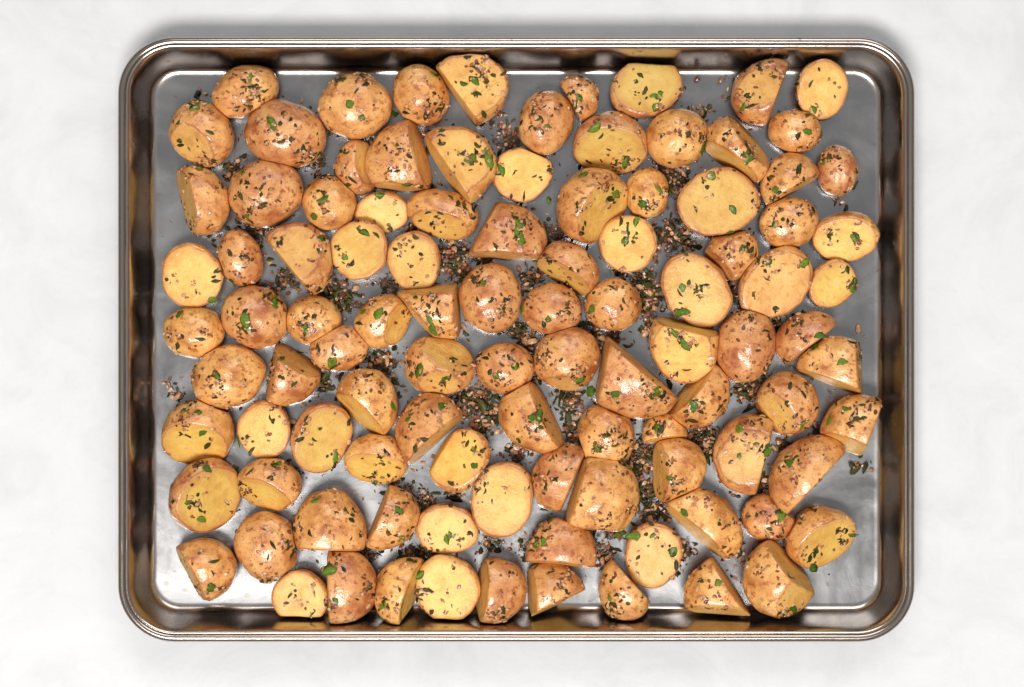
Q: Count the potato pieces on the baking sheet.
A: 102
